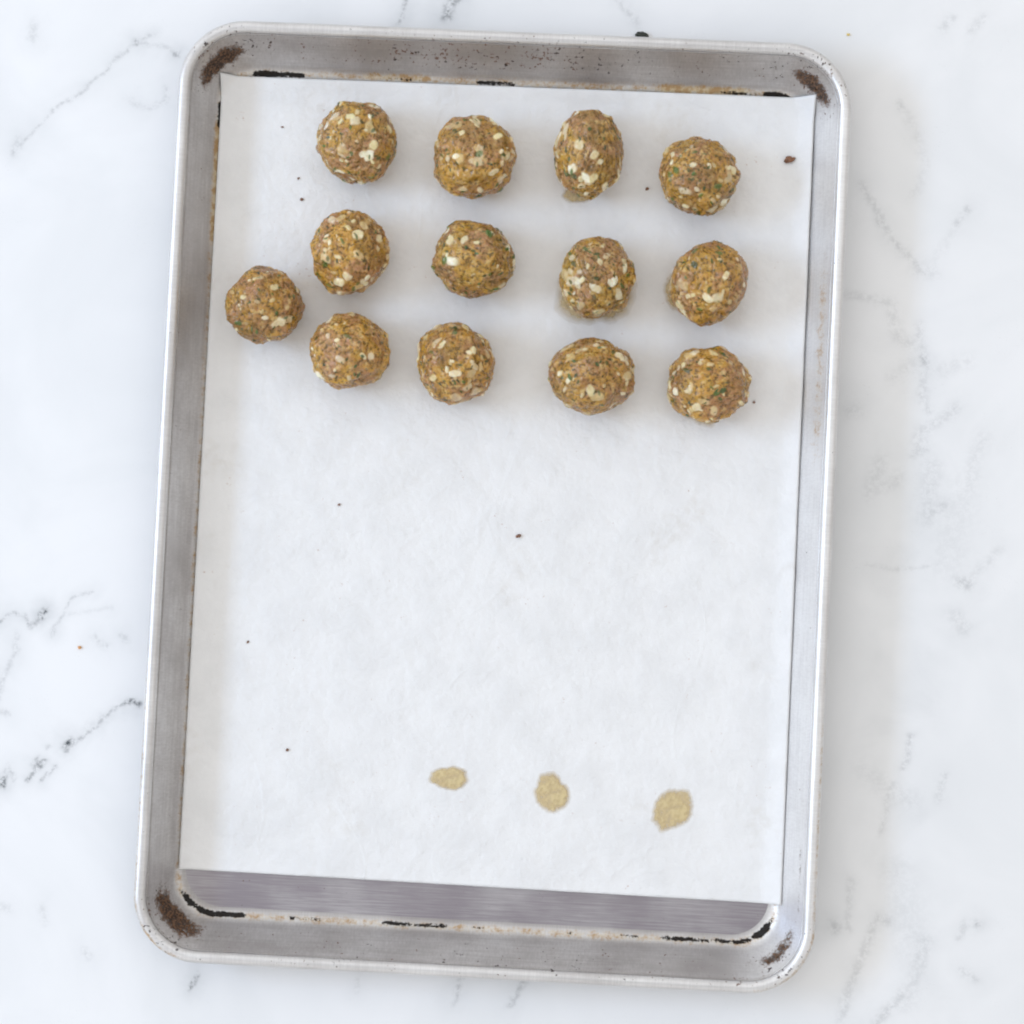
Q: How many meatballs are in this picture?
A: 13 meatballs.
